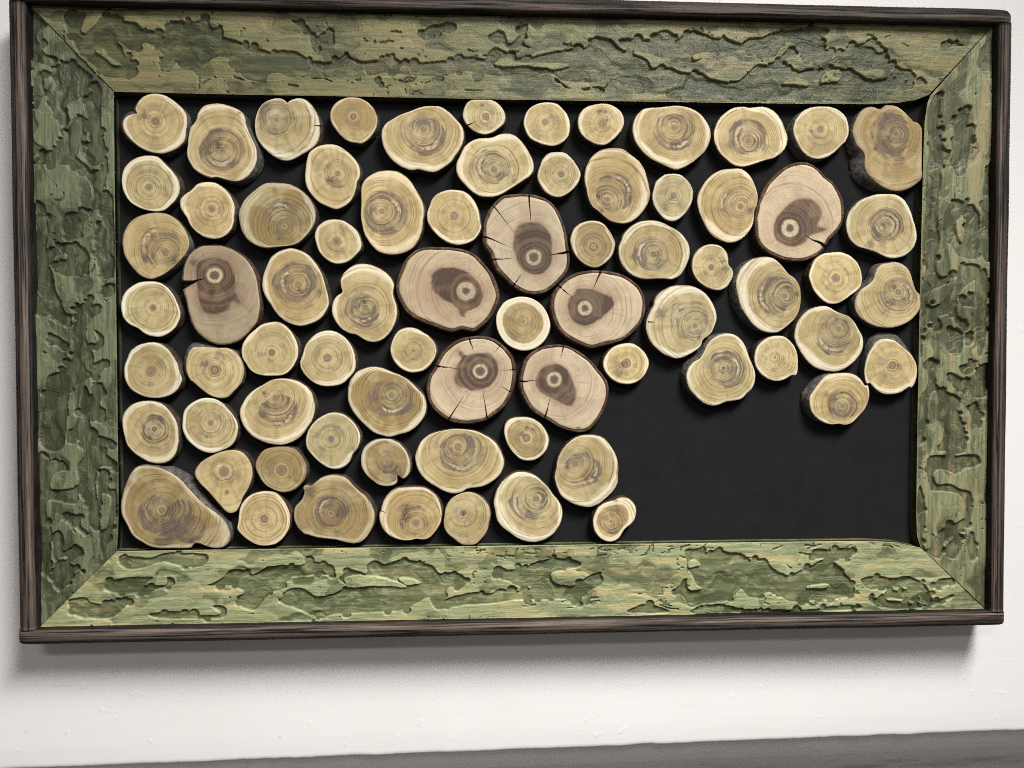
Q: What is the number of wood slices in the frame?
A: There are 73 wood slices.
